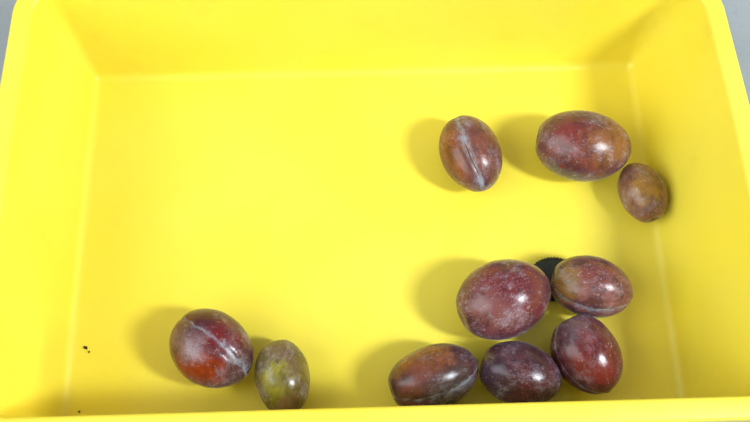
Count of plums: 10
